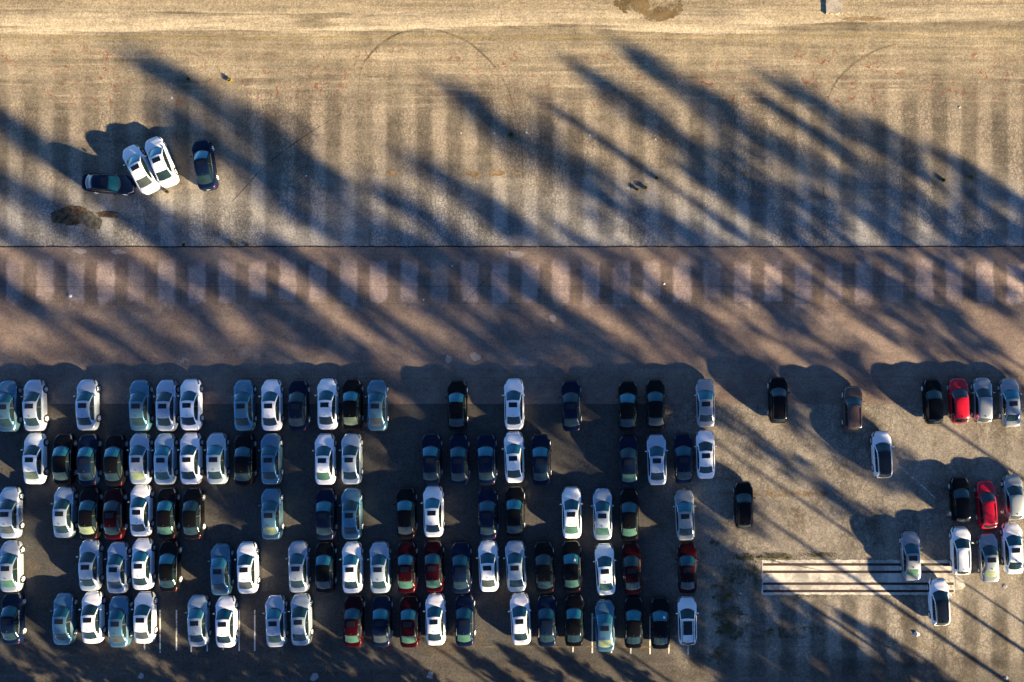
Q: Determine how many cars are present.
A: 119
